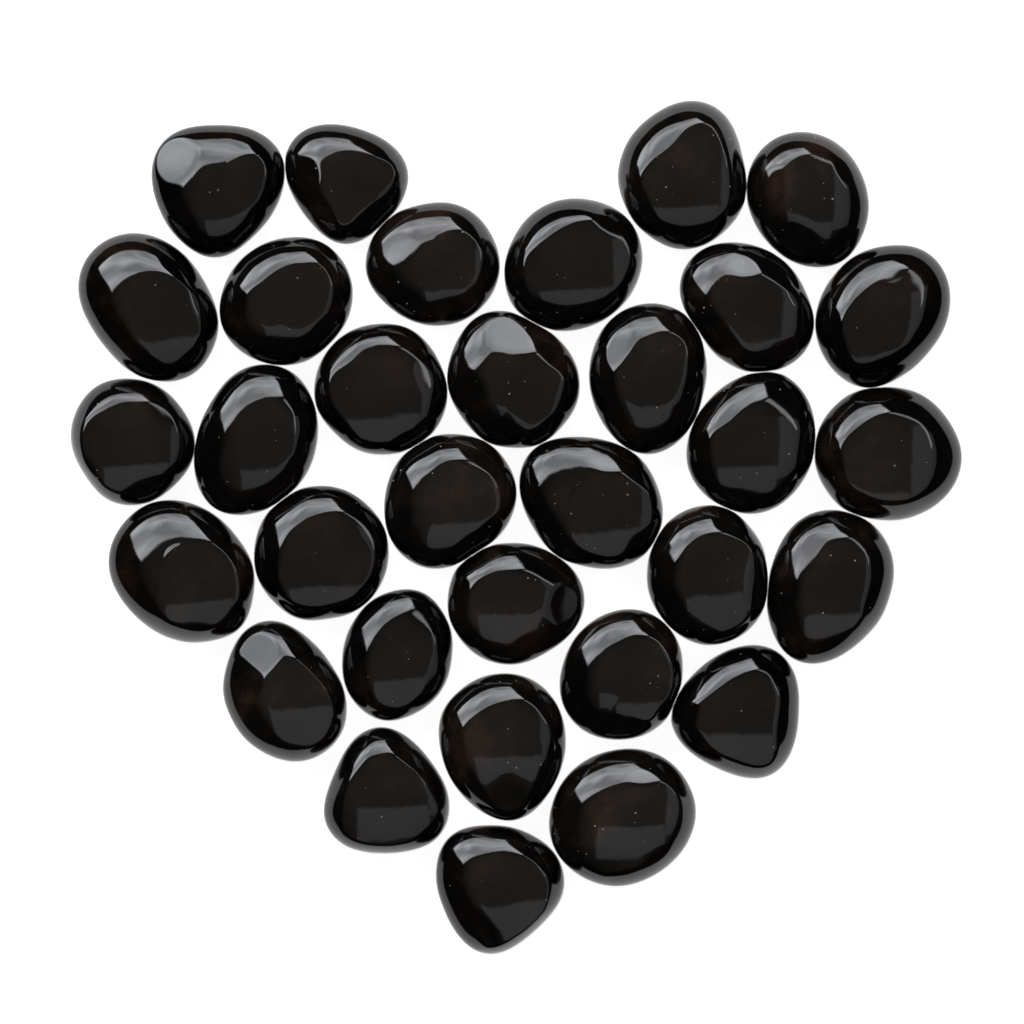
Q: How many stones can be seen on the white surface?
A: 32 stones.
